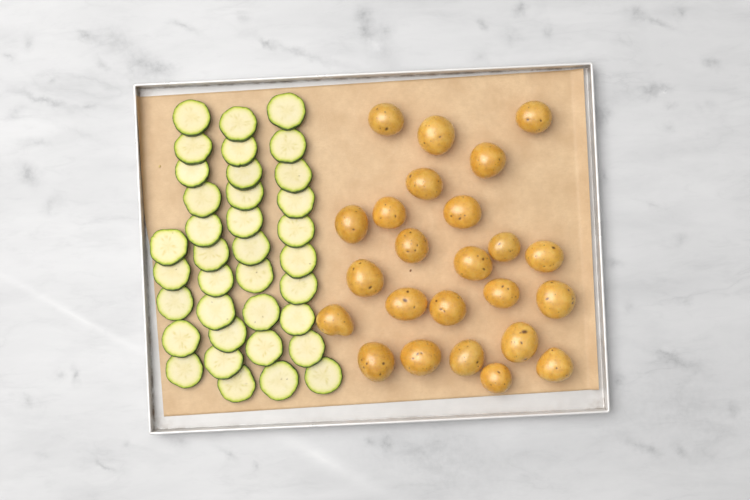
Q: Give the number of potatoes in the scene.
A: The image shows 24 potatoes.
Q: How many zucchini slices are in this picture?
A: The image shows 36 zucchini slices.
